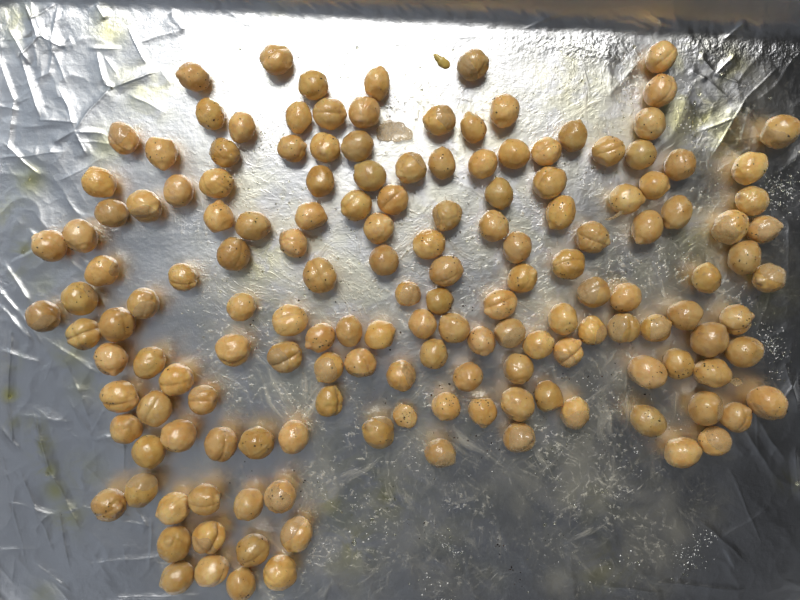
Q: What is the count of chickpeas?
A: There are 157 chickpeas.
